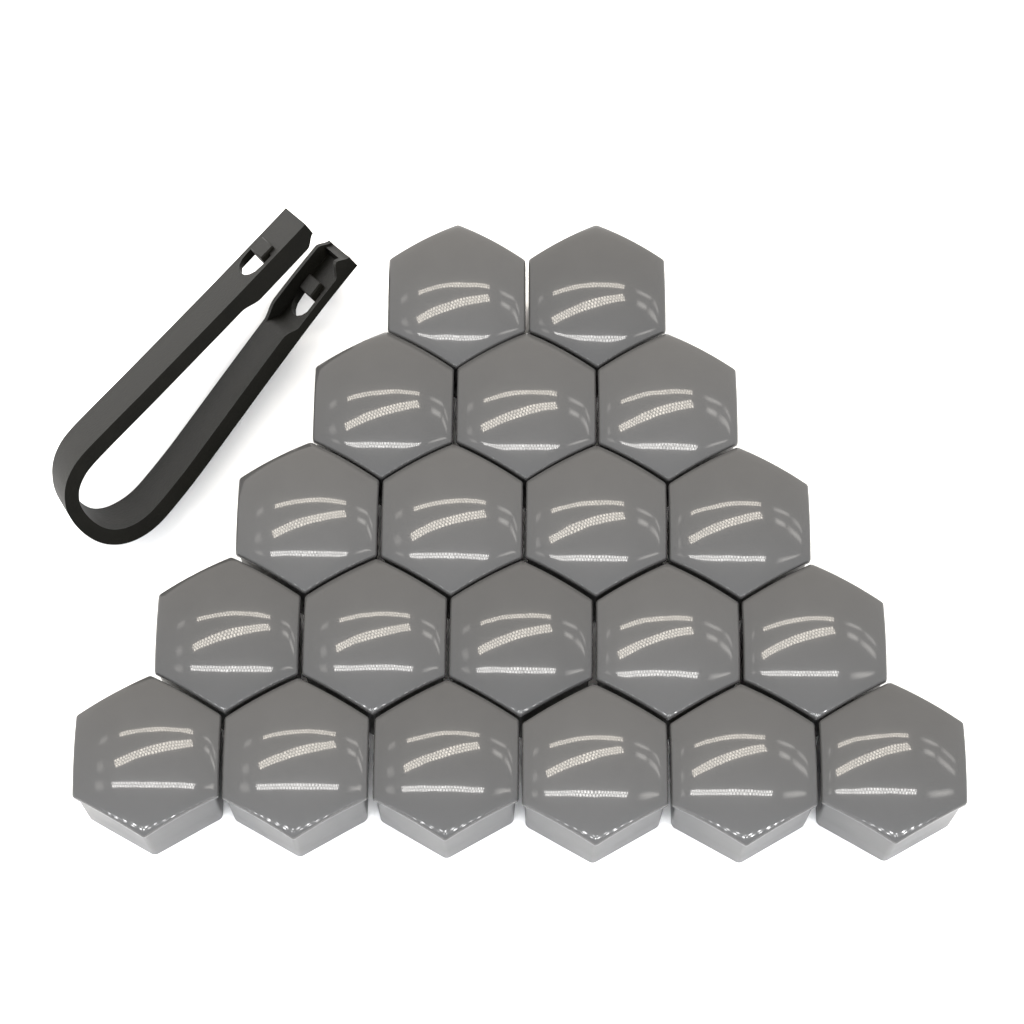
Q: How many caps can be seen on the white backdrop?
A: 20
